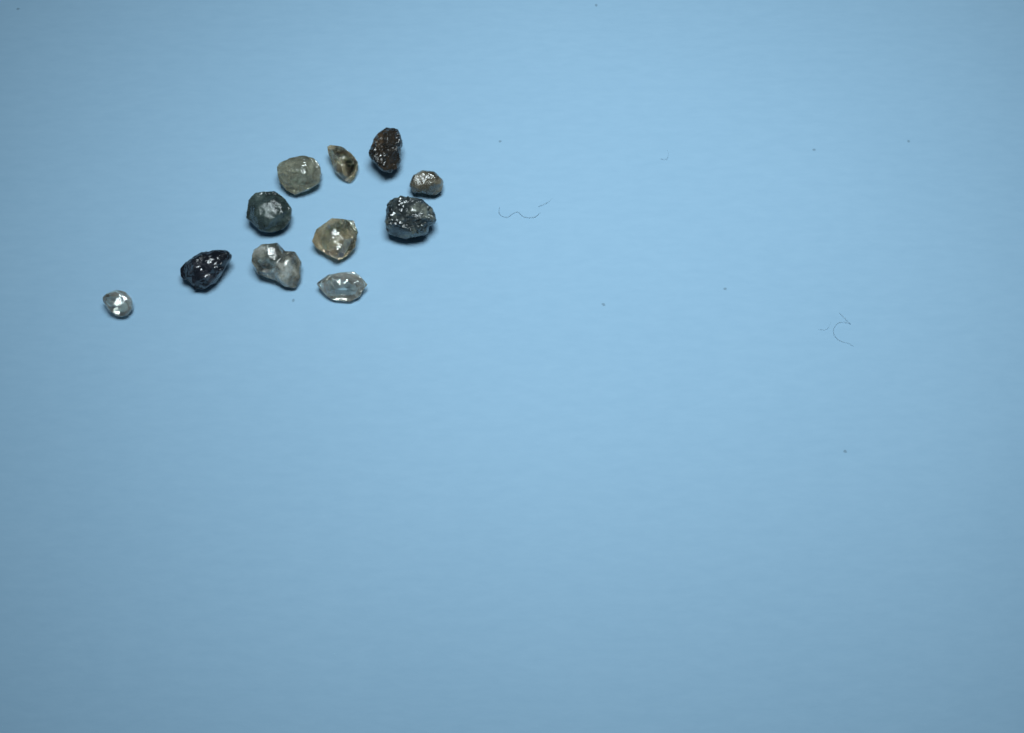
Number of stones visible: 11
